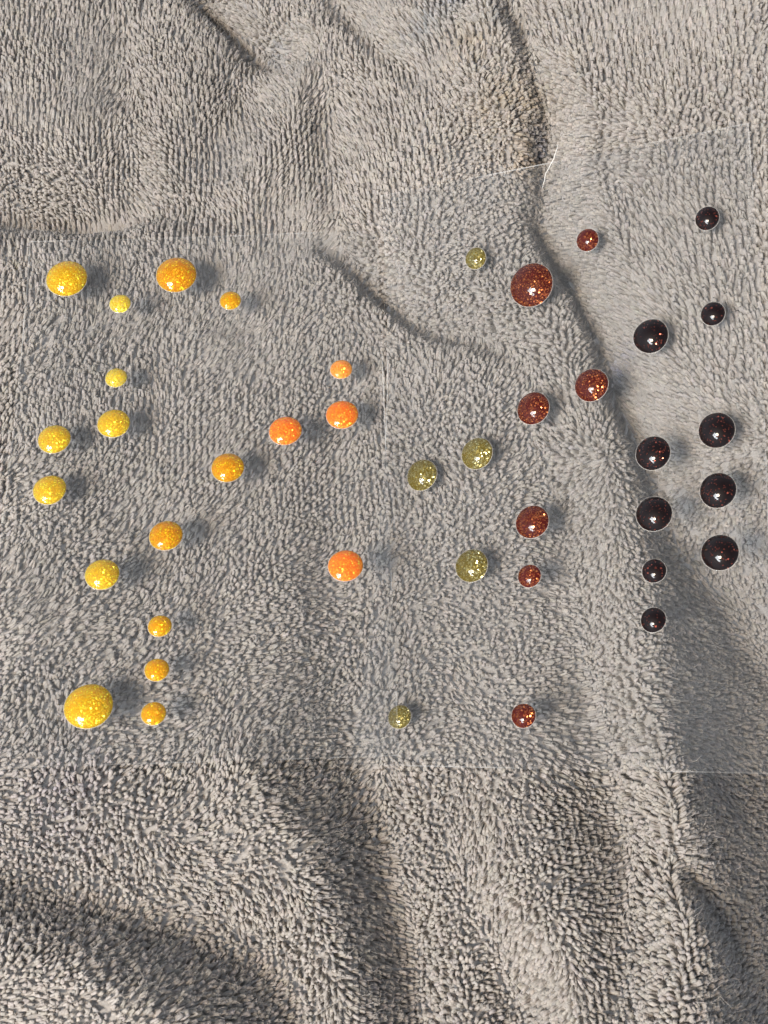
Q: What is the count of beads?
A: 41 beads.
